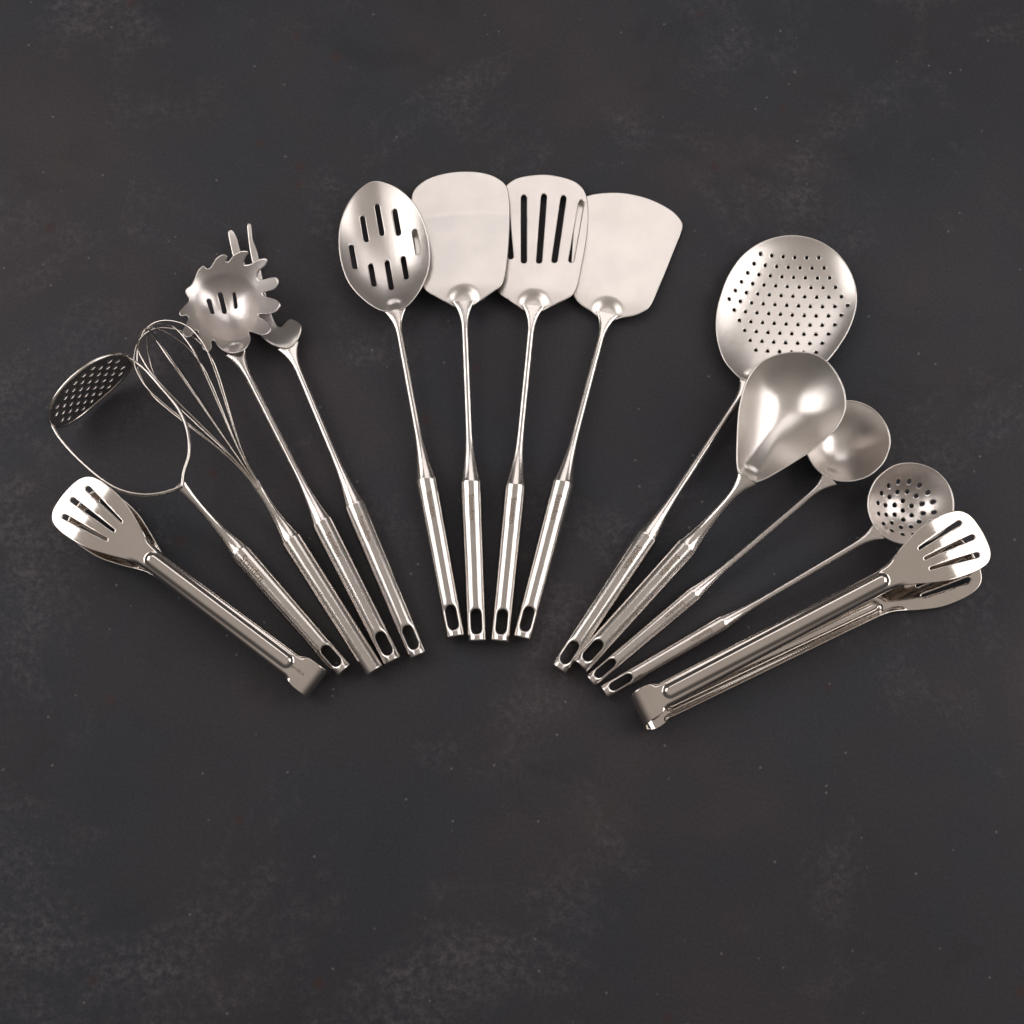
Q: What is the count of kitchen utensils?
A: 14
